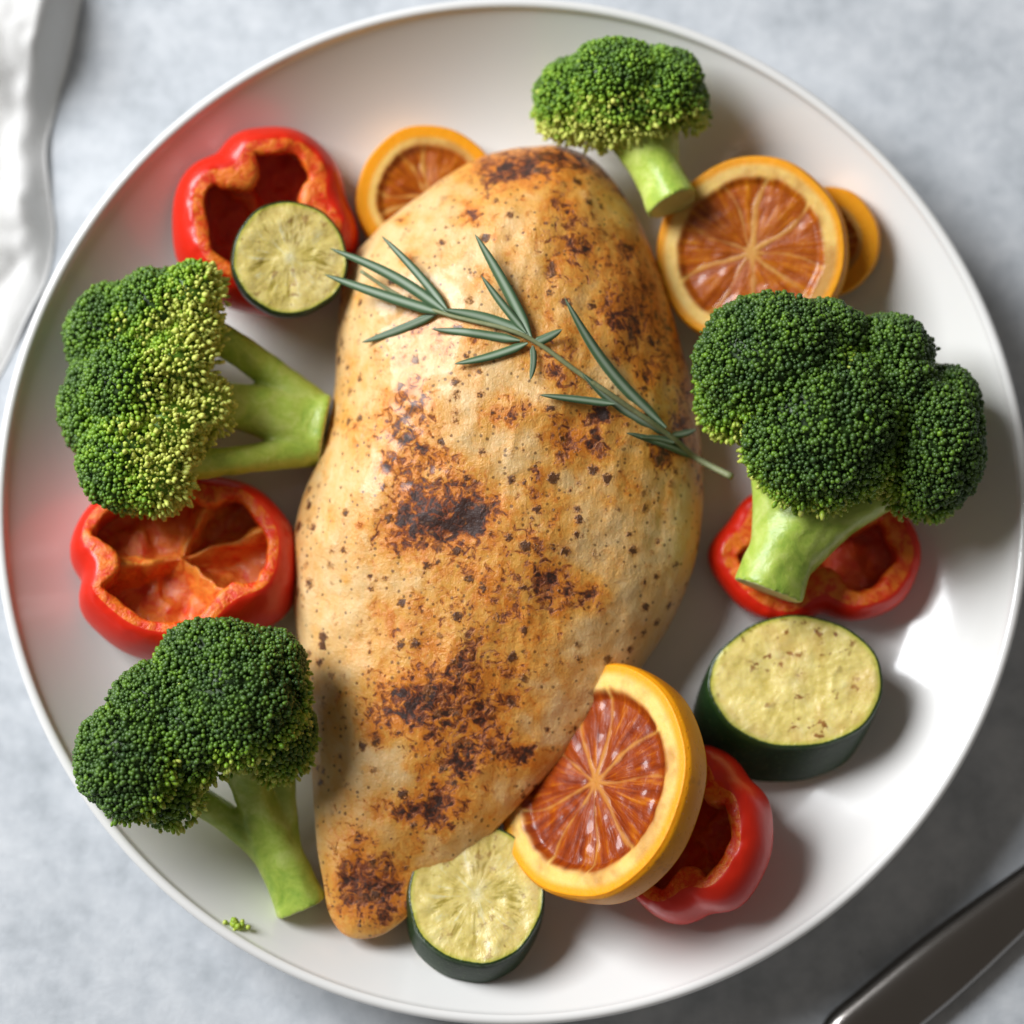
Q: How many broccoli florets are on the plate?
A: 4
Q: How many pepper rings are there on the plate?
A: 4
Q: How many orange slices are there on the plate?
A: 4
